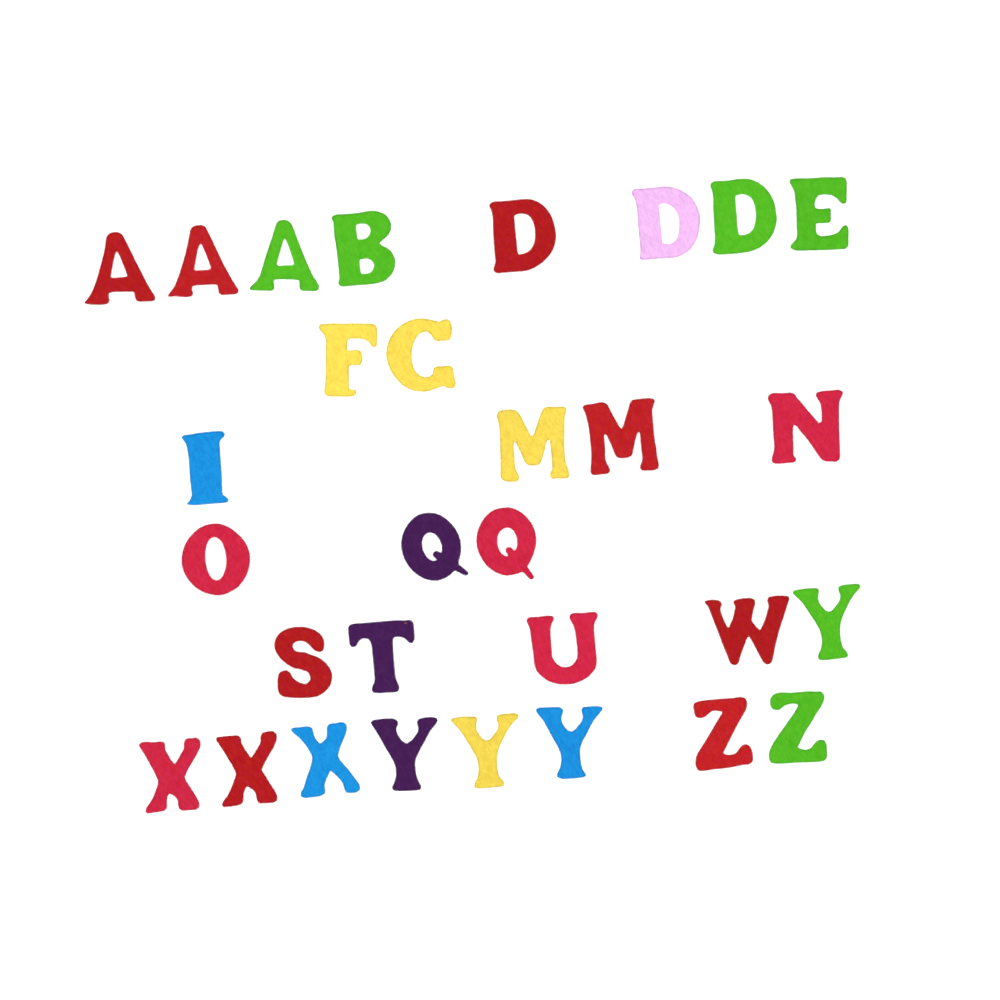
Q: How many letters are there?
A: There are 30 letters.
